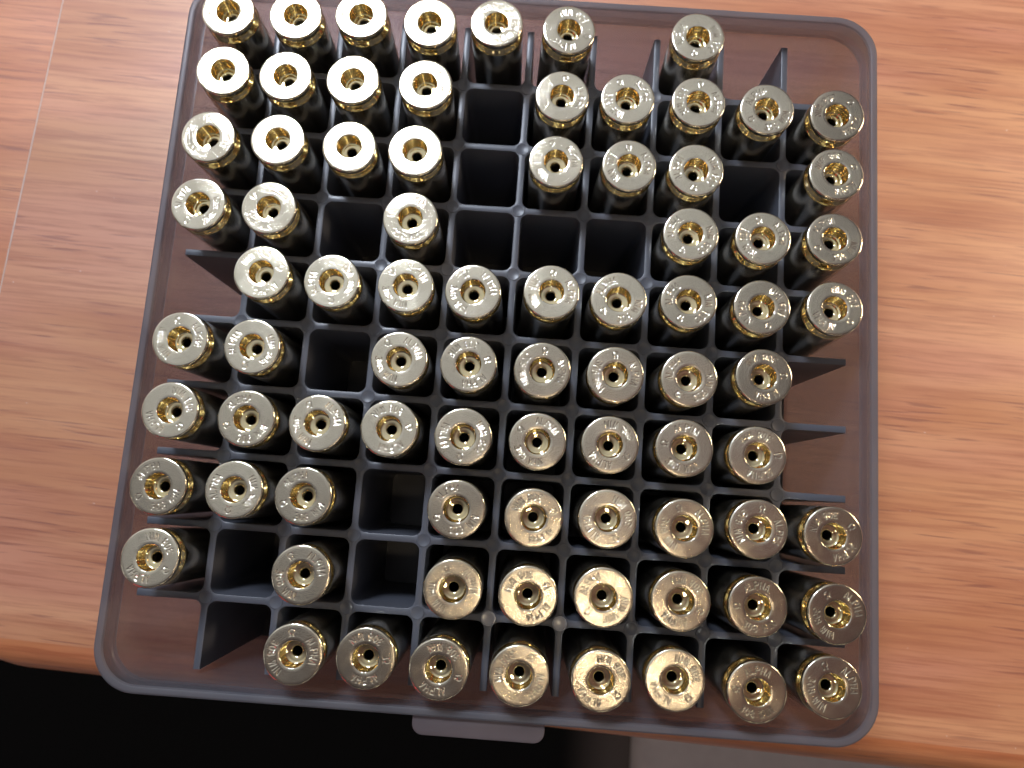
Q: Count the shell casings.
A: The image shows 81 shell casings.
